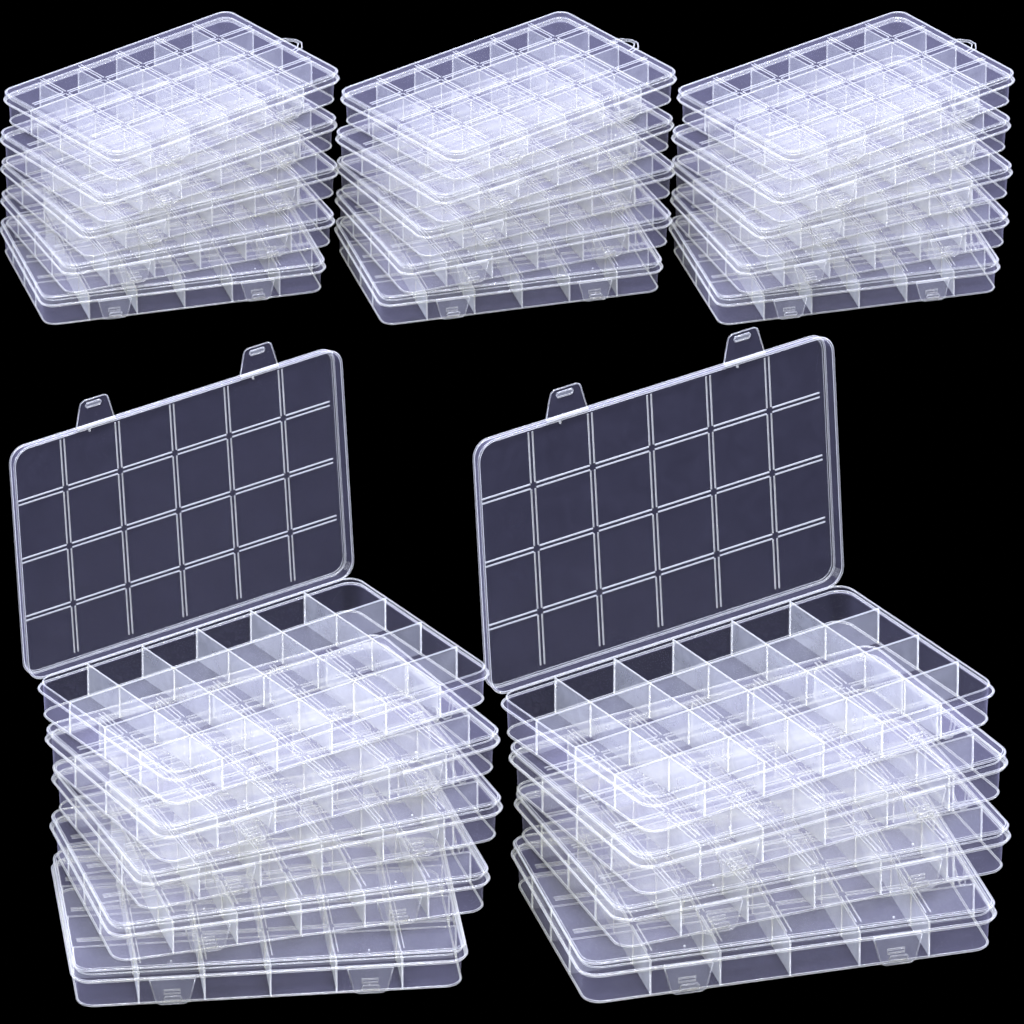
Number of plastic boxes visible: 24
